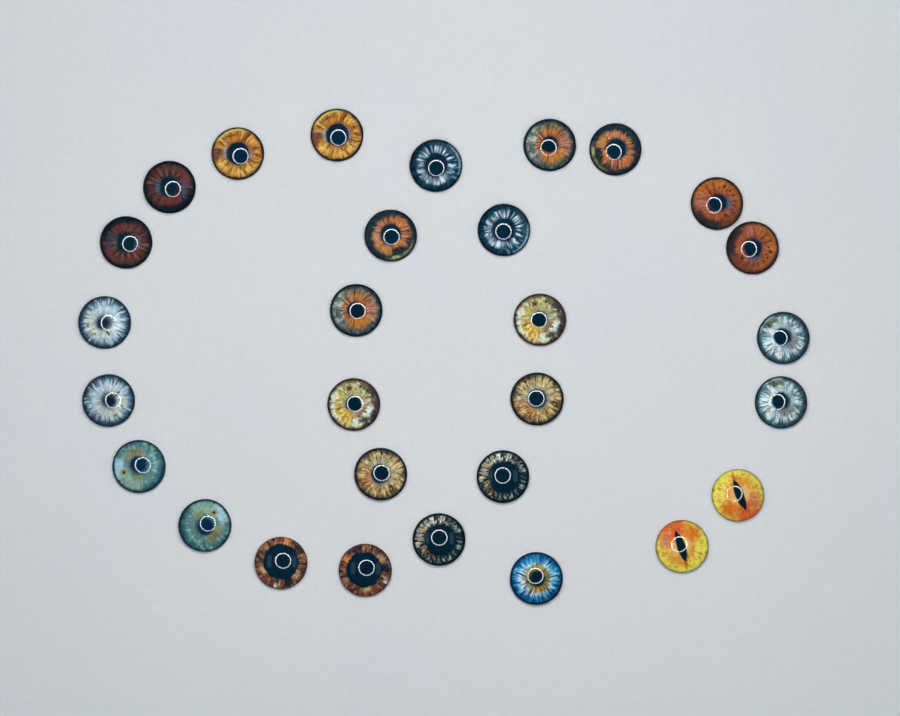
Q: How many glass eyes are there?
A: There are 29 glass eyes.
